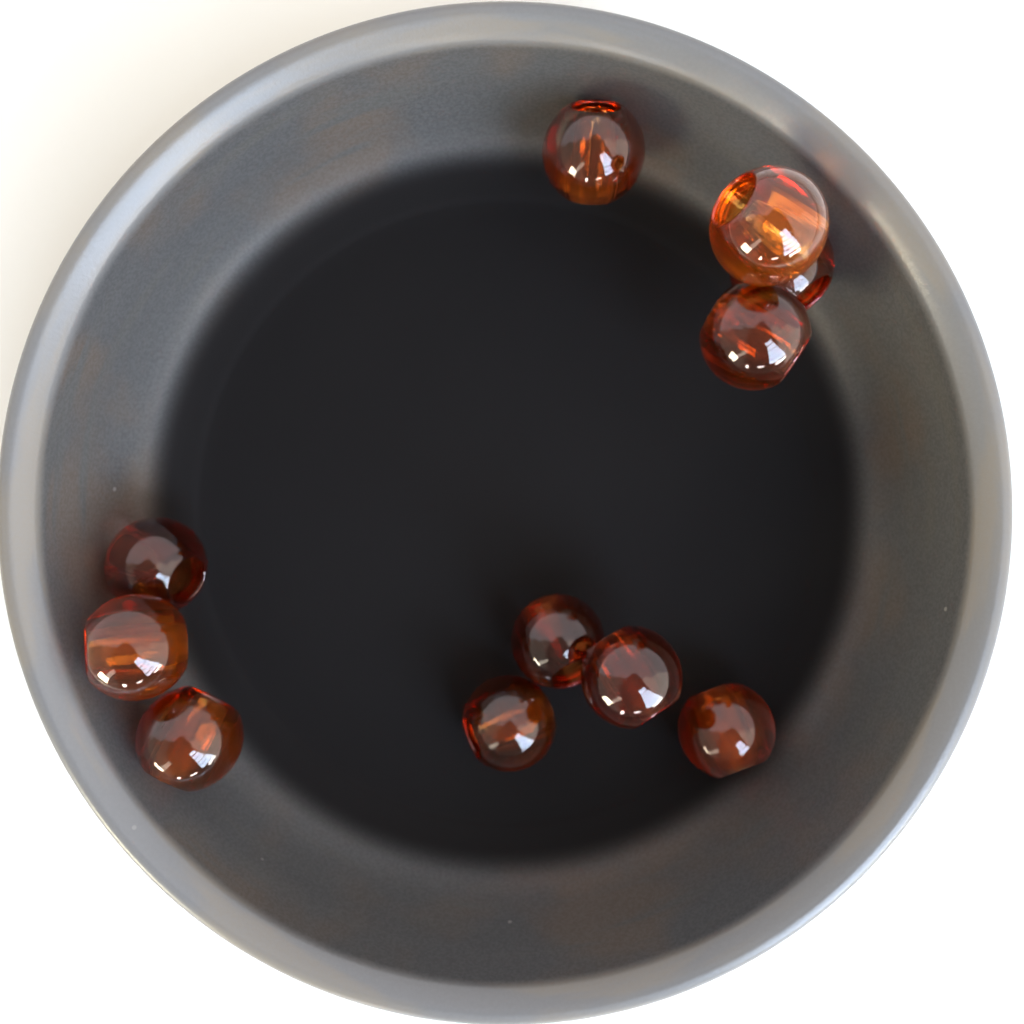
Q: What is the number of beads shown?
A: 11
